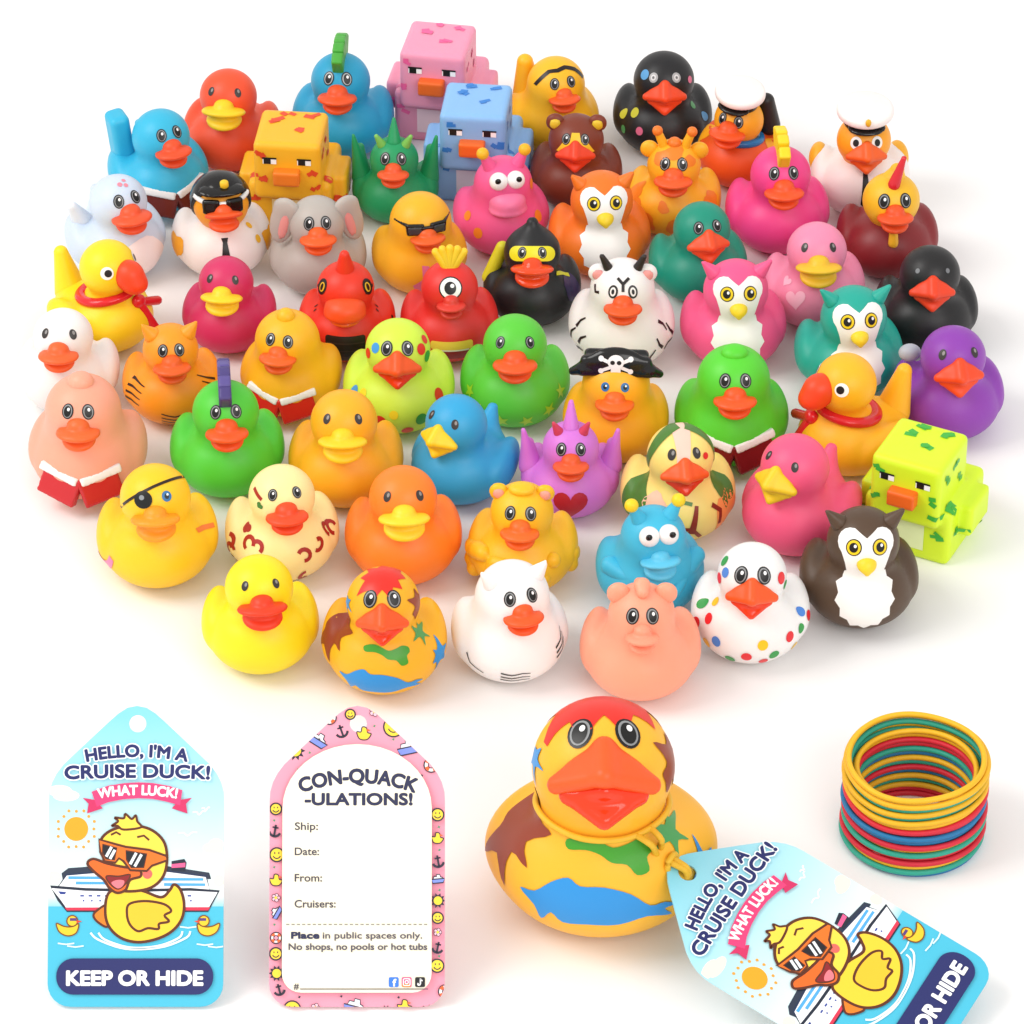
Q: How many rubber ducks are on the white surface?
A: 61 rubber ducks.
